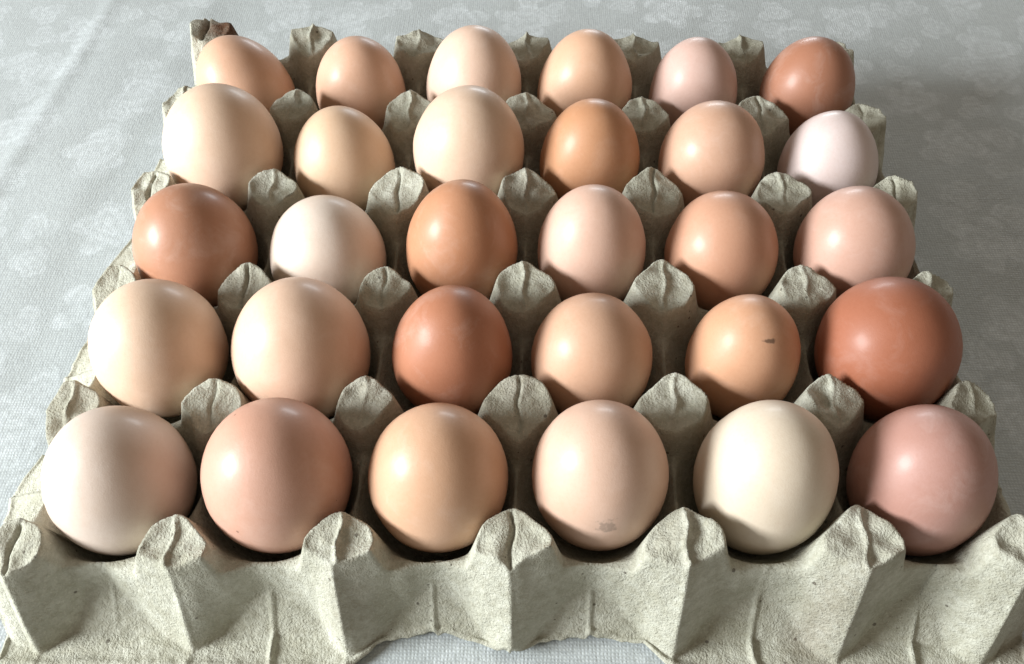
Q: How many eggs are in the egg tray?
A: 30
